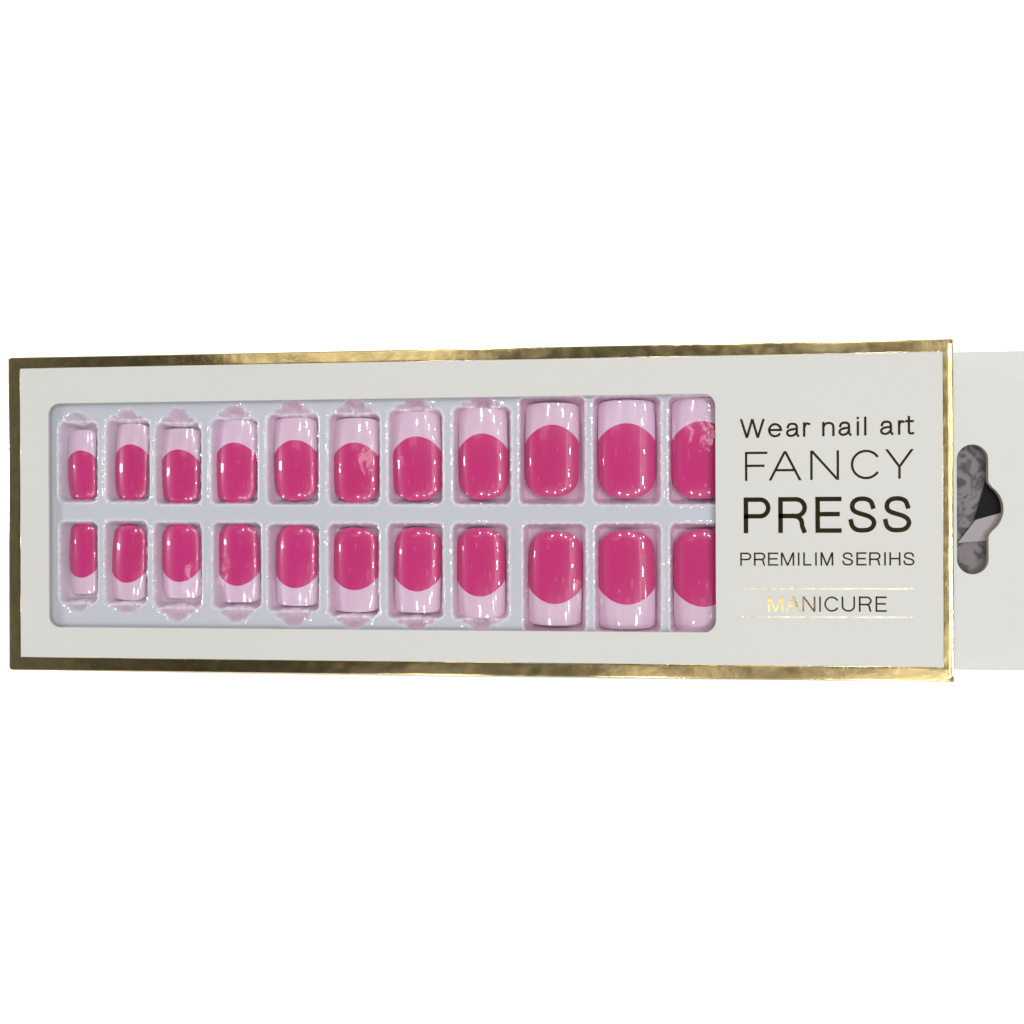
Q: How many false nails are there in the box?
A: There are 22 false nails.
